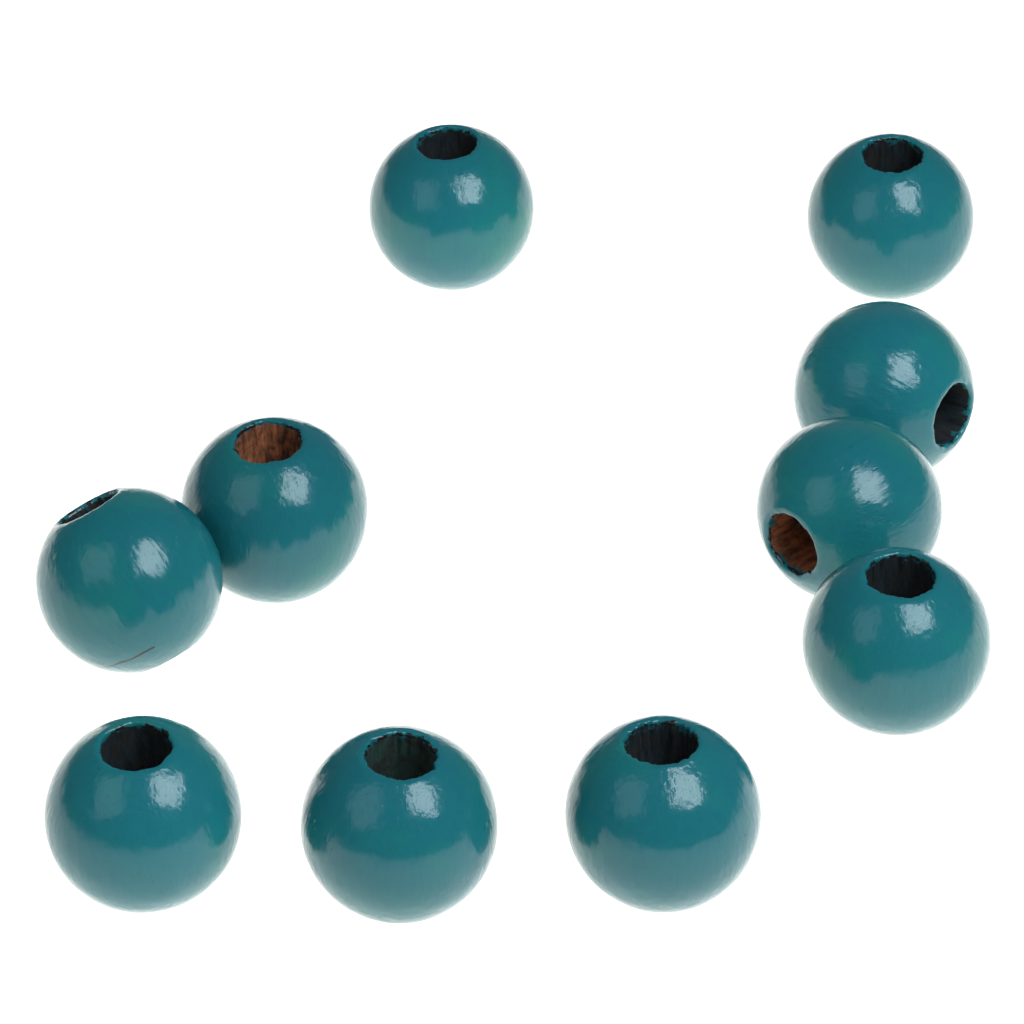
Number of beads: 10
